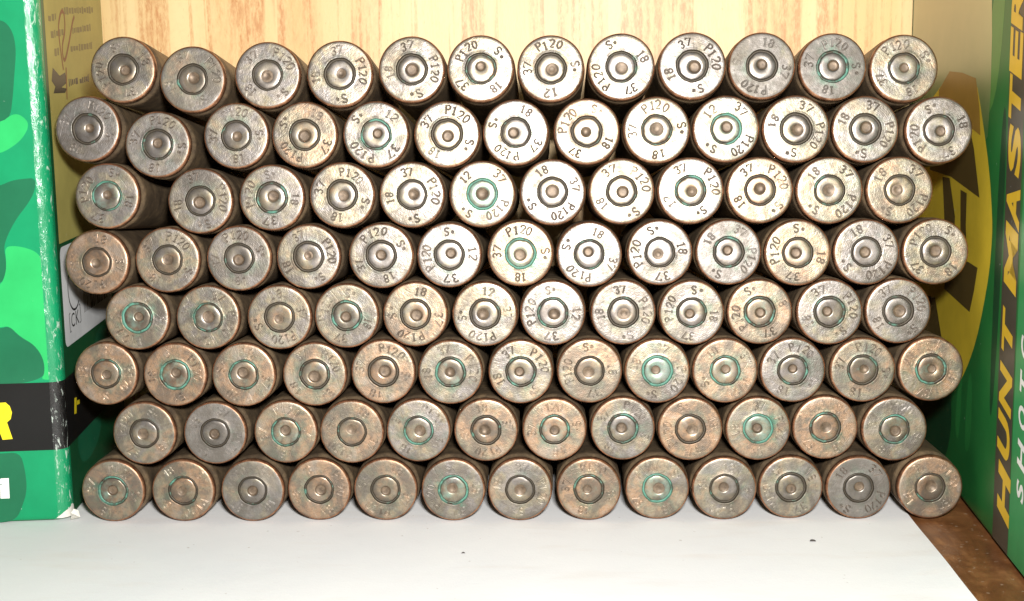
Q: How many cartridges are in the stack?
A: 100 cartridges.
